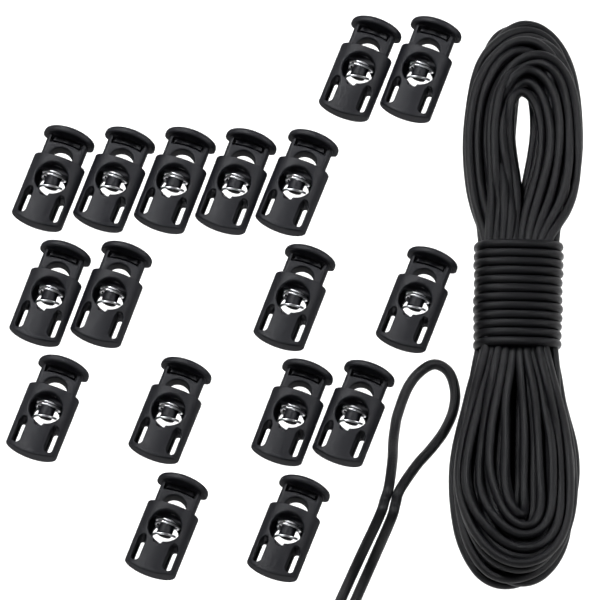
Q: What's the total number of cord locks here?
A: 17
